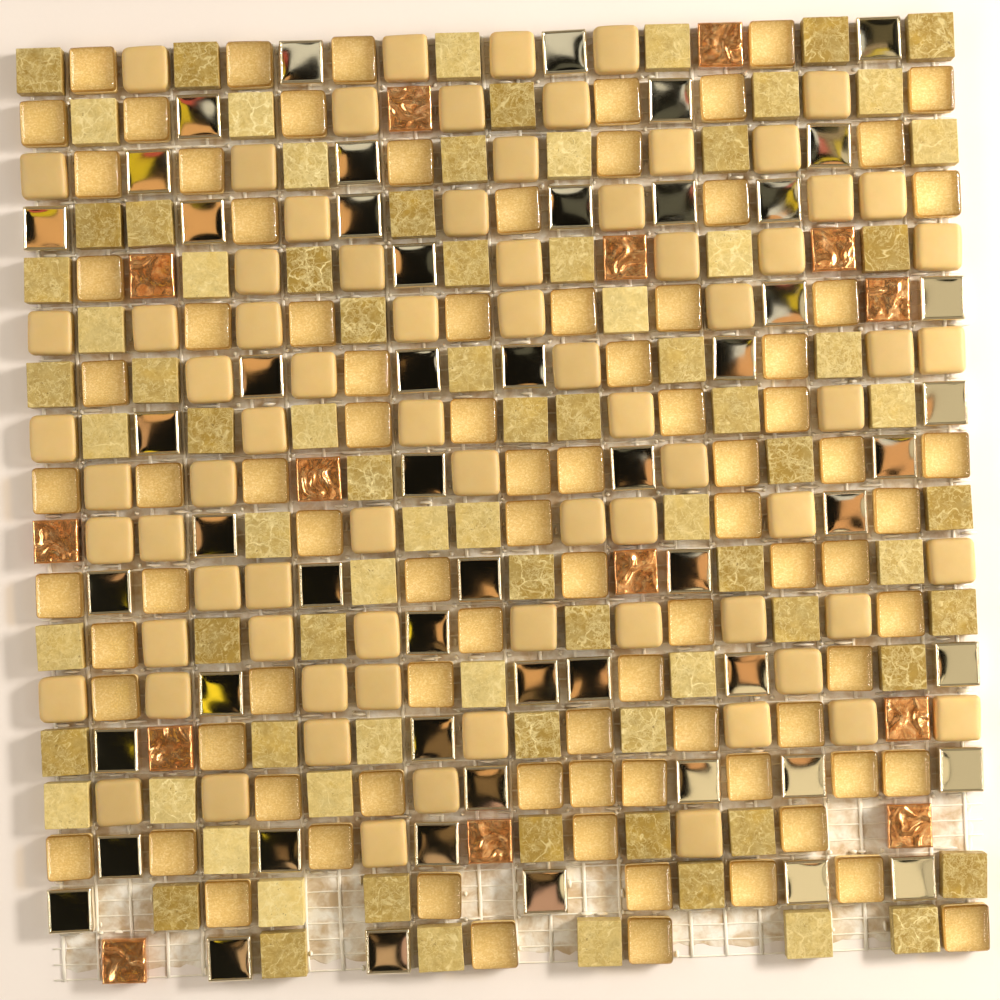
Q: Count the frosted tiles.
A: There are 75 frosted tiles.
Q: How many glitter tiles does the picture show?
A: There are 86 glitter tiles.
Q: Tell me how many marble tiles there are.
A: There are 83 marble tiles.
